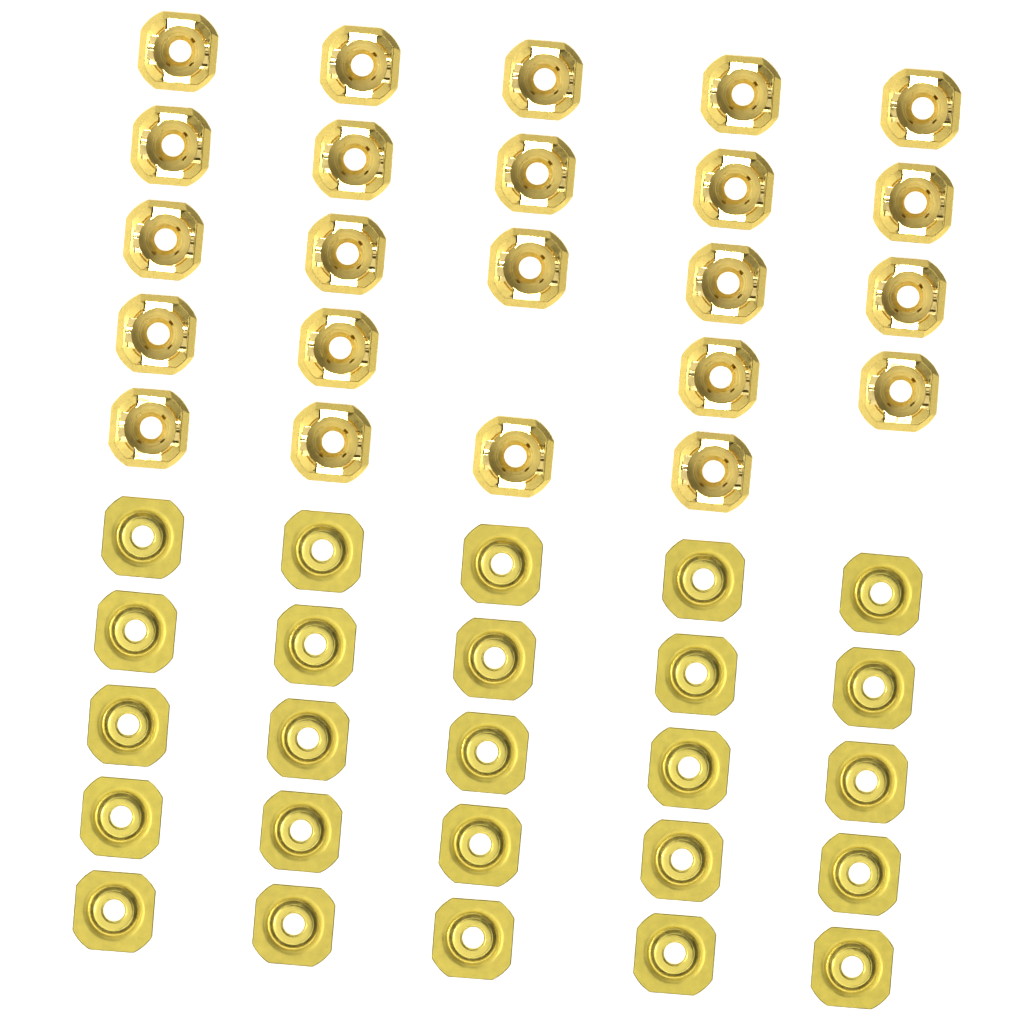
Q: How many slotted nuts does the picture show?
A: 23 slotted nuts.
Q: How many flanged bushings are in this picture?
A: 25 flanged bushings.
